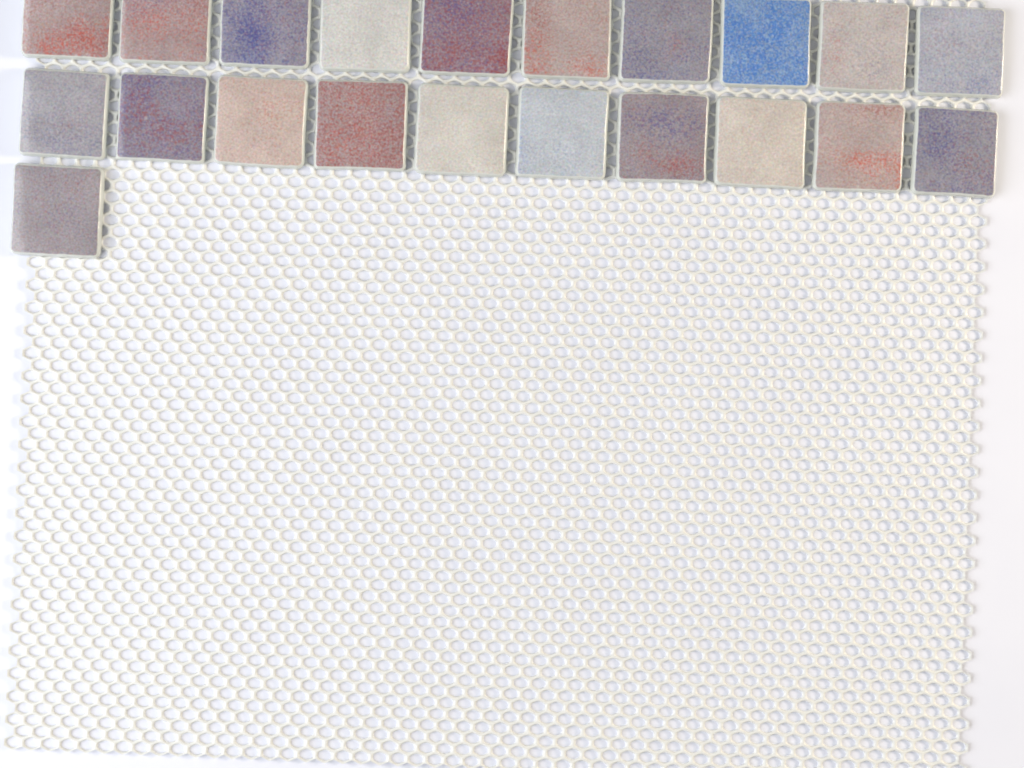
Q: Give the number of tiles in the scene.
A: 21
